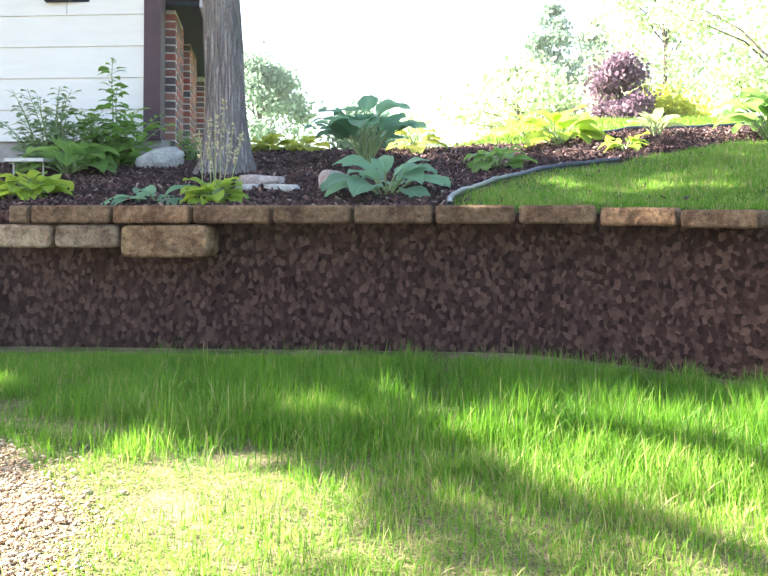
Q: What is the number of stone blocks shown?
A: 13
